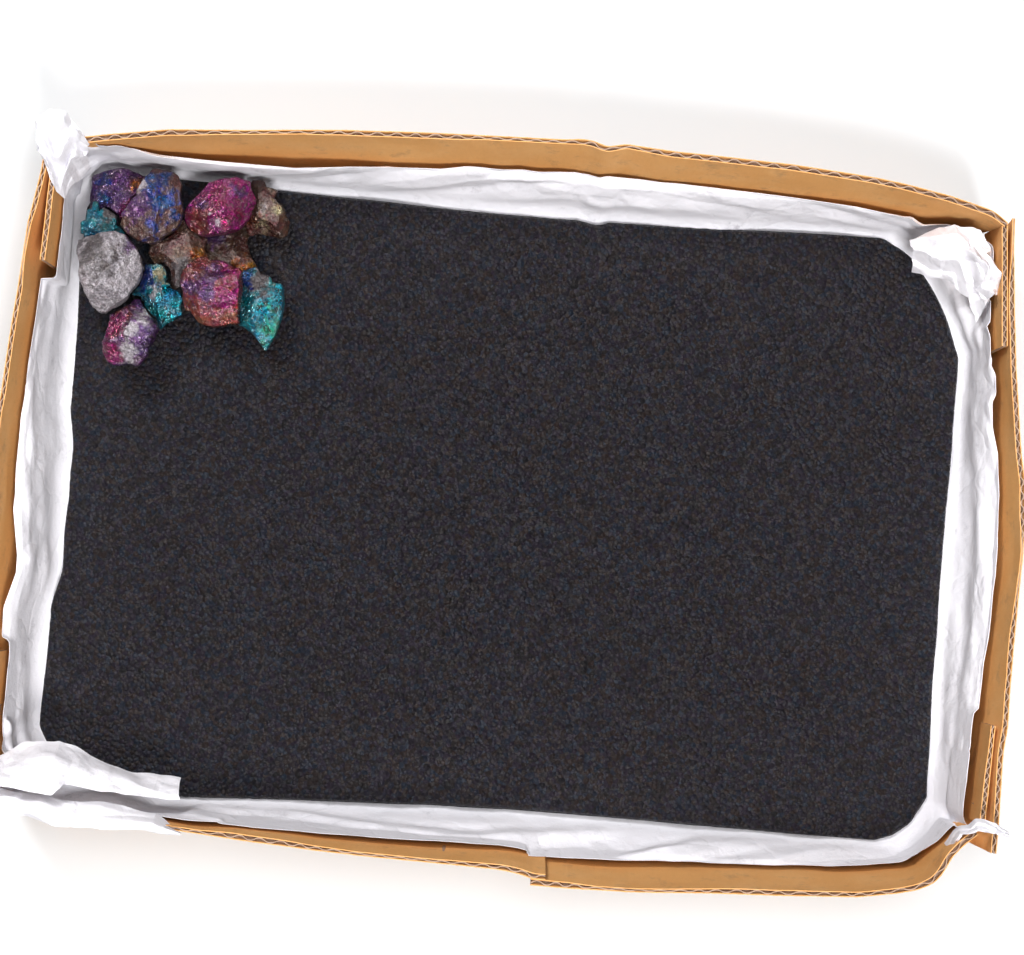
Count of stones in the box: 12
